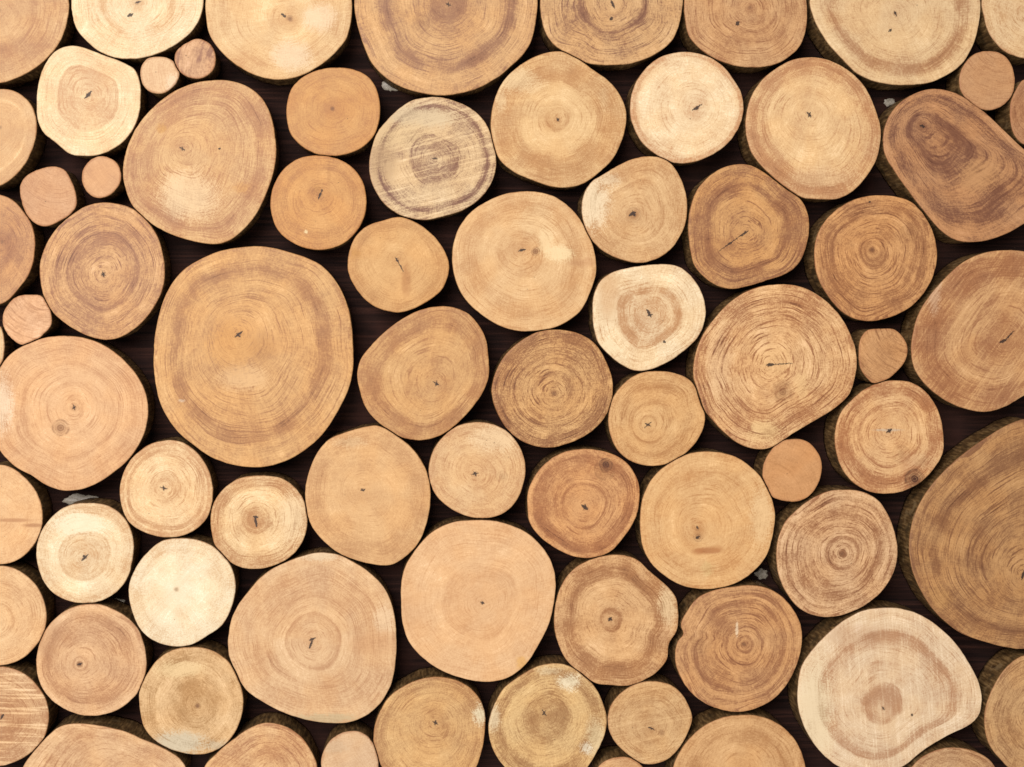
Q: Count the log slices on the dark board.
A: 74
